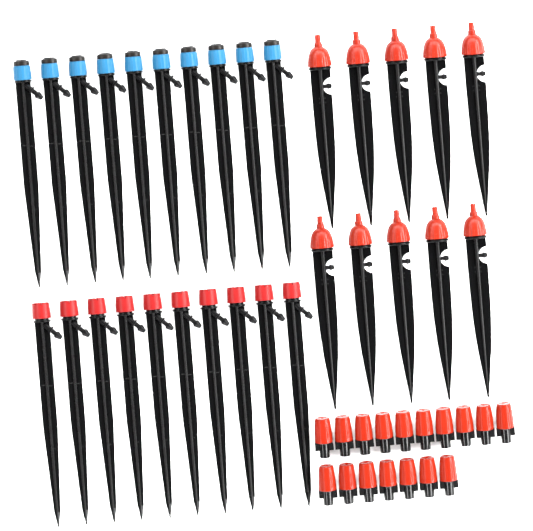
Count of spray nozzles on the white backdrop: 17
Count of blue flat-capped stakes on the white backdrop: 10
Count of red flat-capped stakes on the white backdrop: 10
